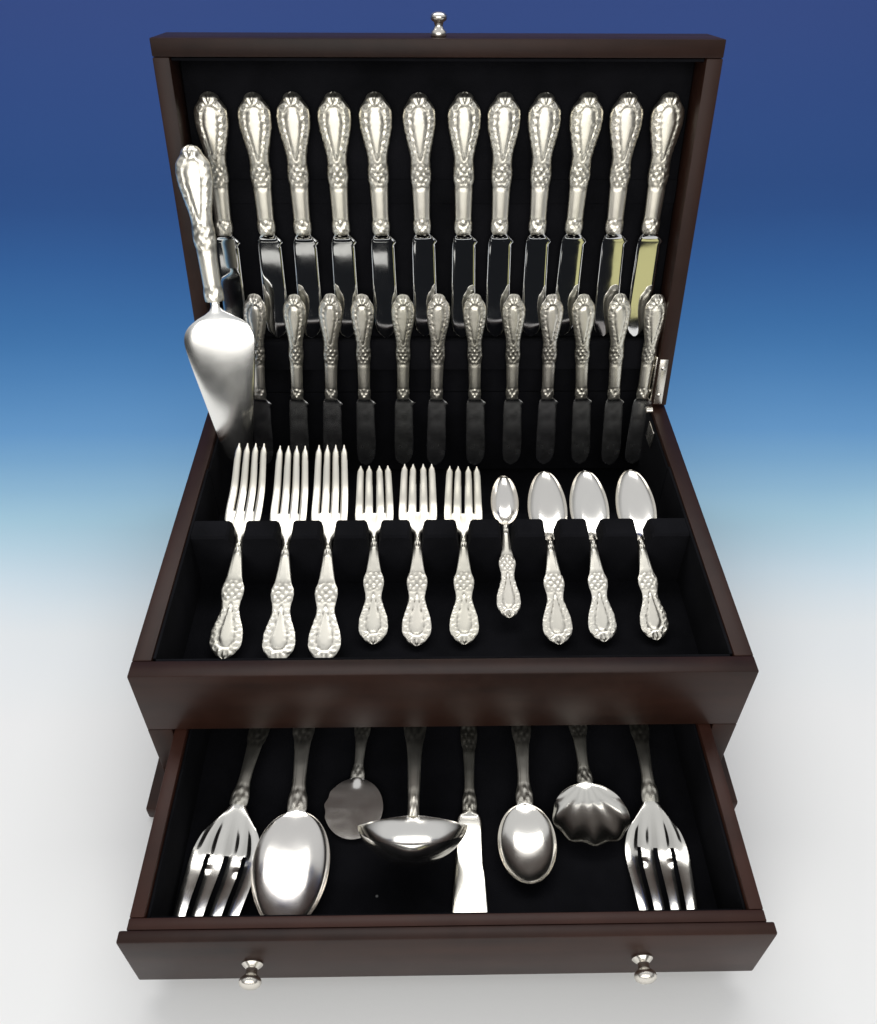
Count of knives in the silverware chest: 25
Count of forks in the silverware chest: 8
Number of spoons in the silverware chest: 7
